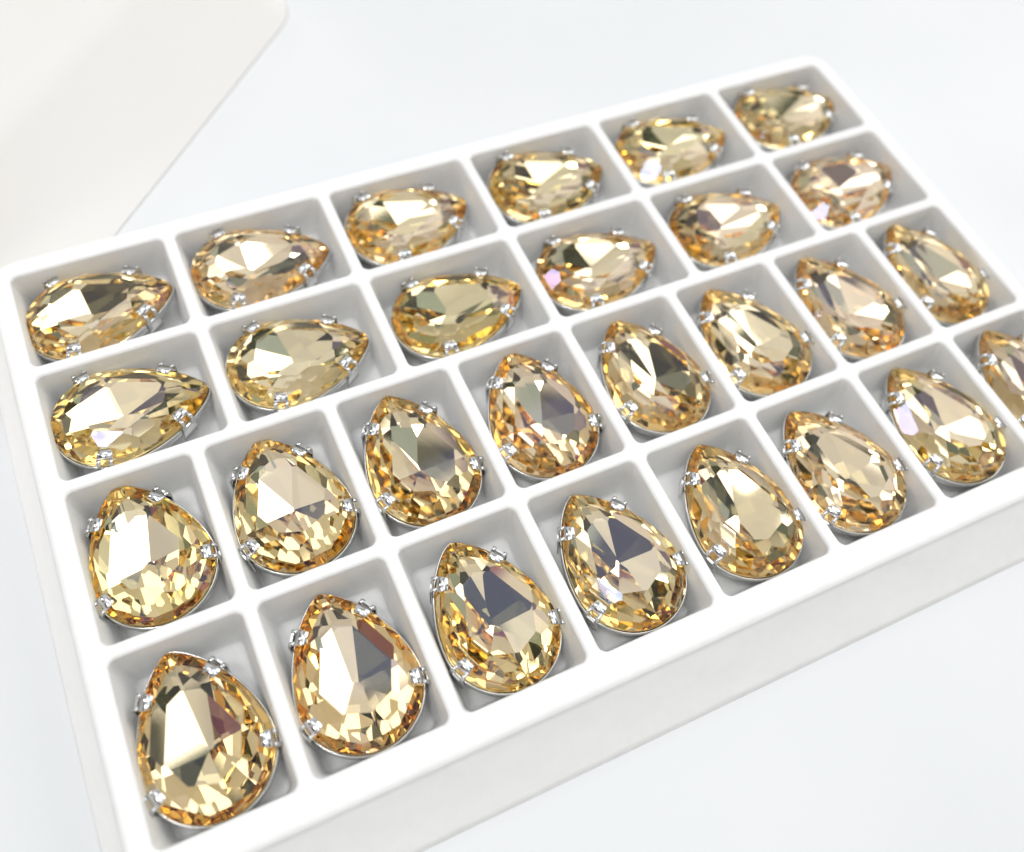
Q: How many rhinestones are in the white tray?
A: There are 28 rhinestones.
